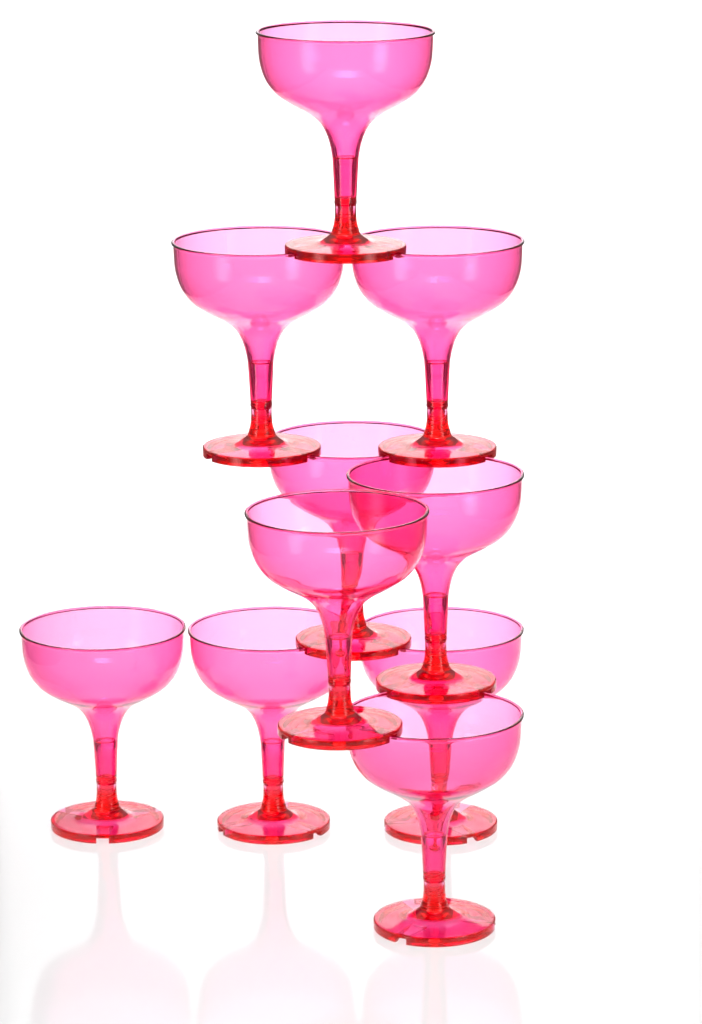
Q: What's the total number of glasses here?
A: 10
